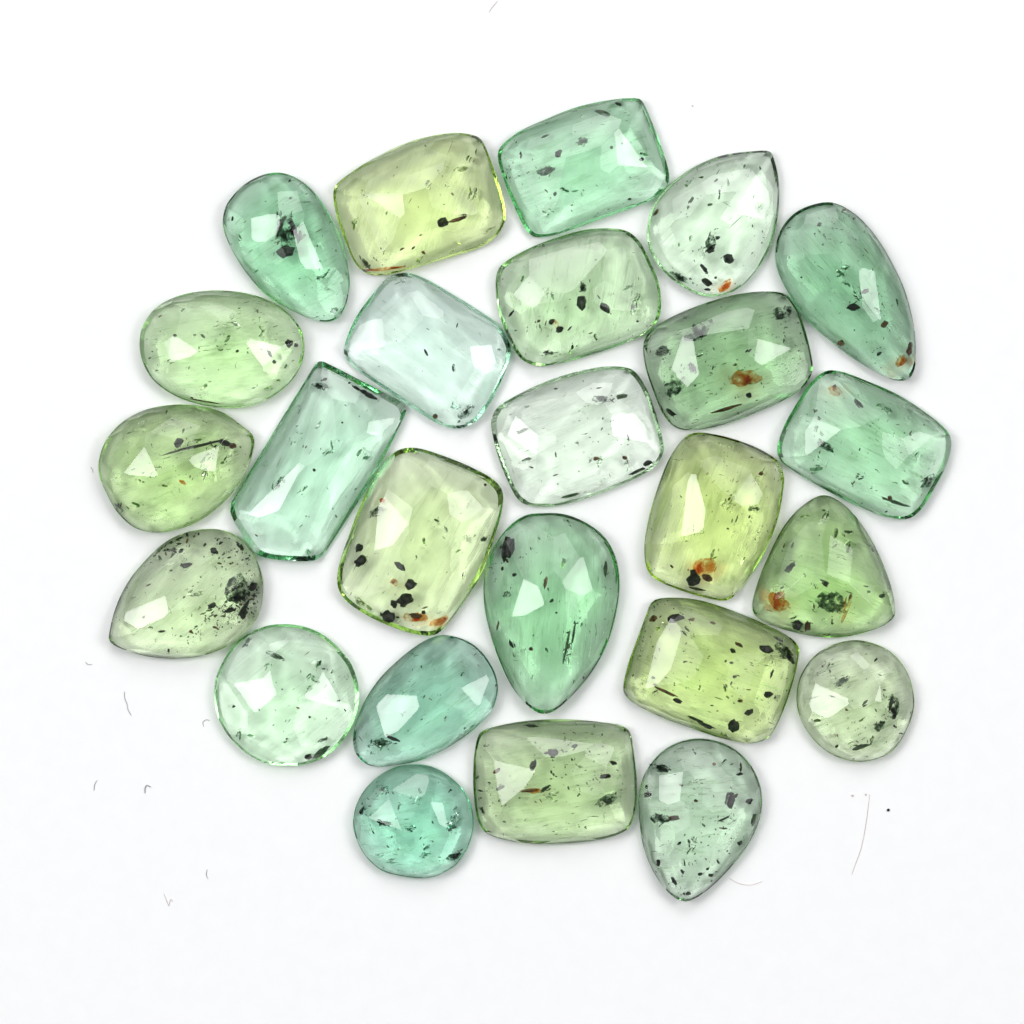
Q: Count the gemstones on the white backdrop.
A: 25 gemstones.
